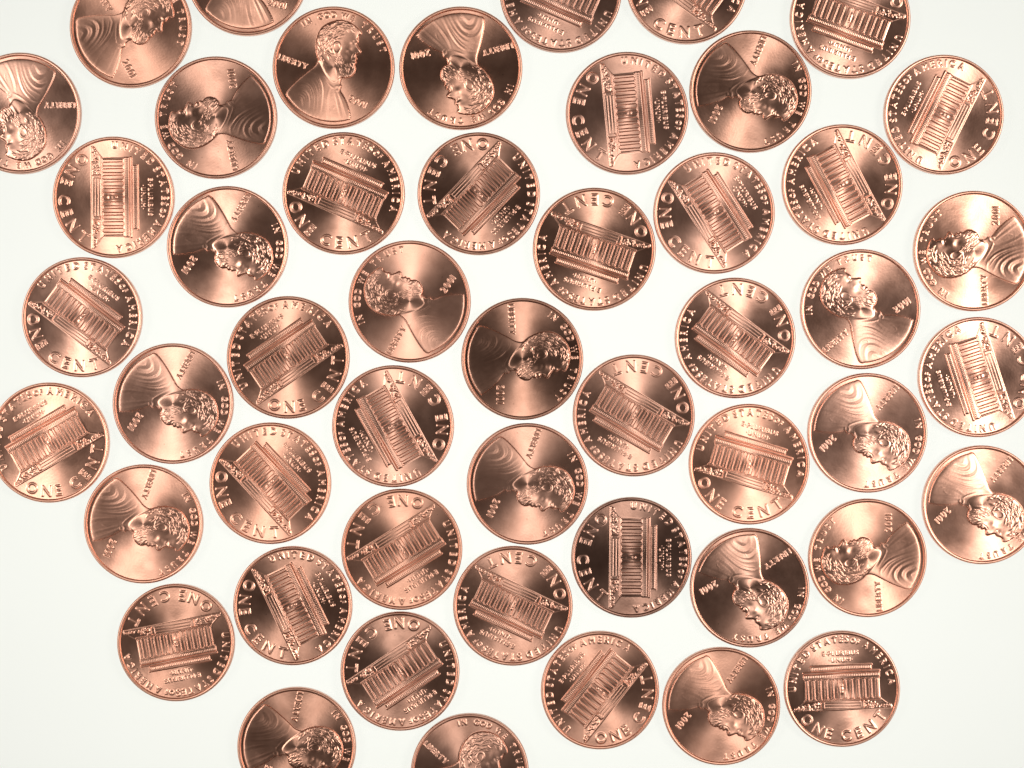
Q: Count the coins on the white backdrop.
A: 50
